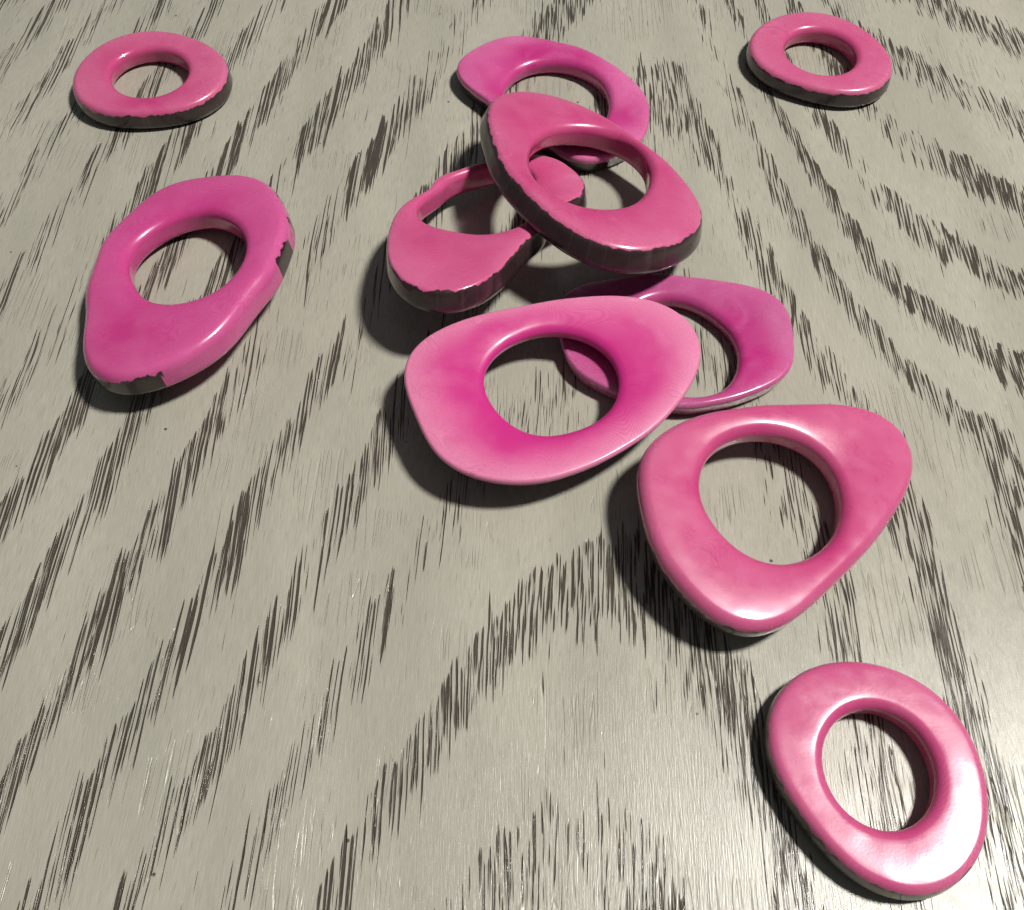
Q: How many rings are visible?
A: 10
